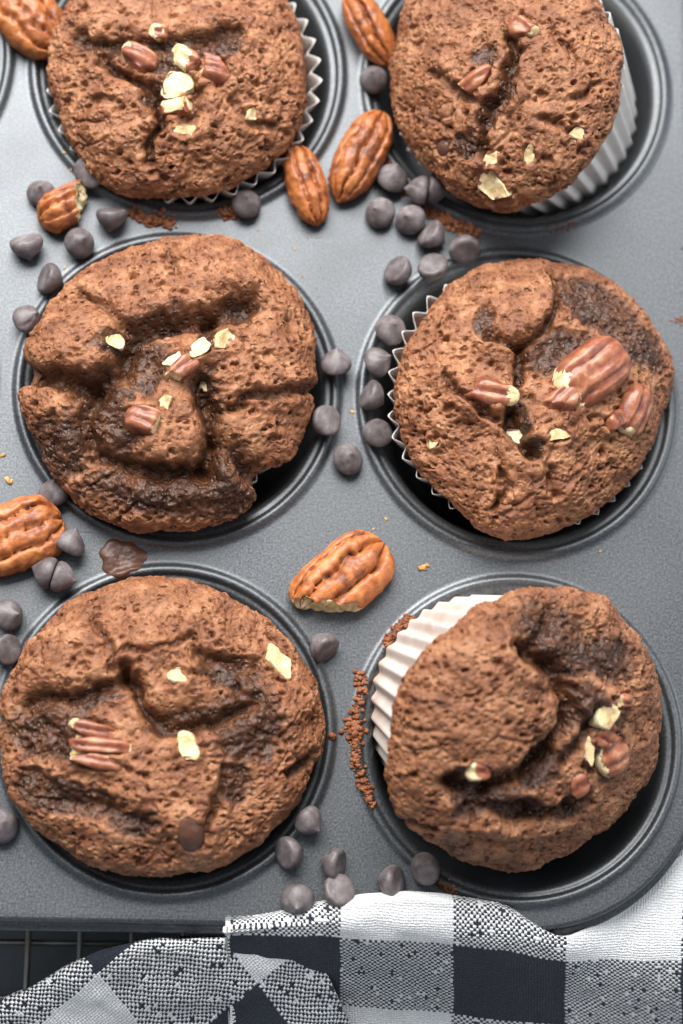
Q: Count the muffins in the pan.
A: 6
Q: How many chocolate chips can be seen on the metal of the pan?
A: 40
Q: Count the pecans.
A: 7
